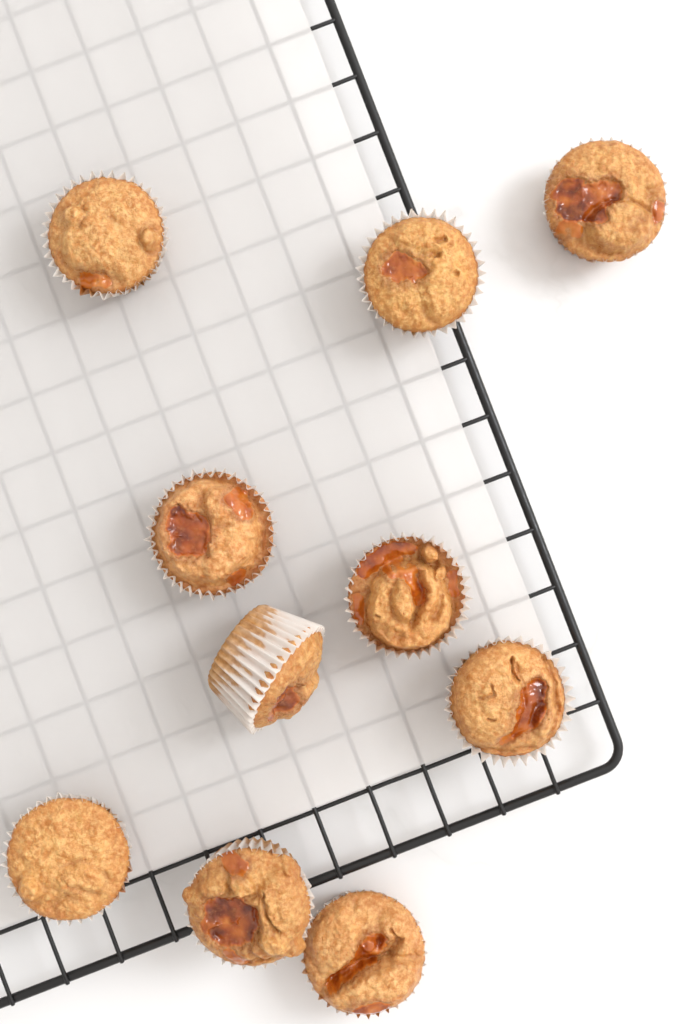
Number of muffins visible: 10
